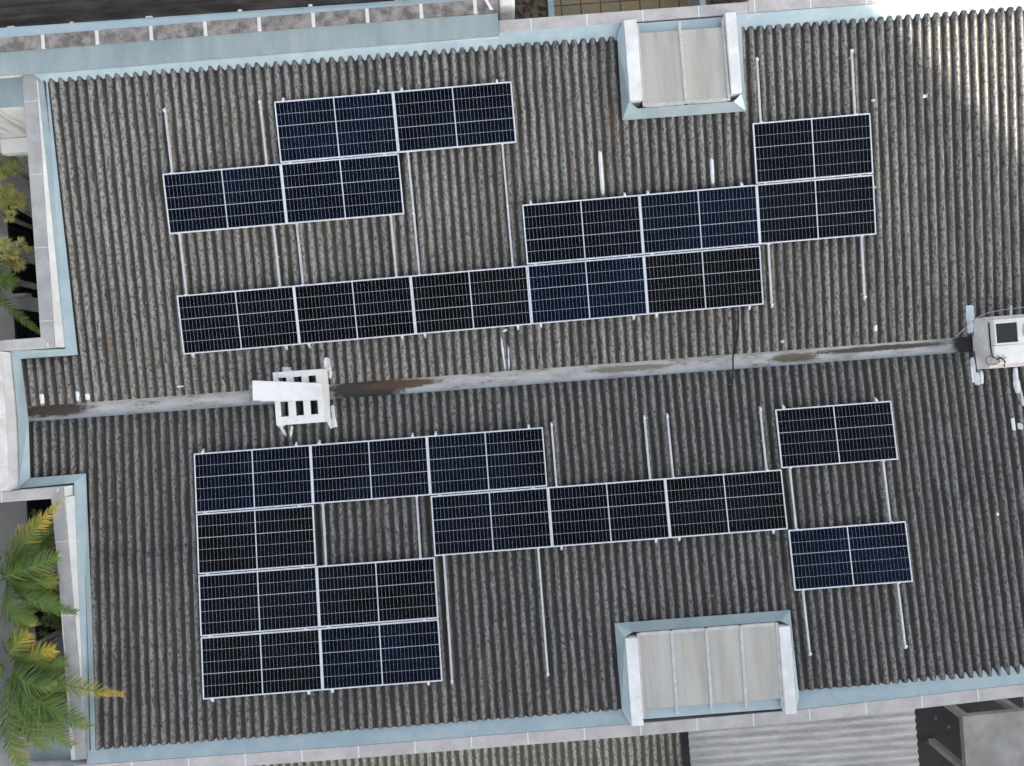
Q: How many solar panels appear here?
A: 26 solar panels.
